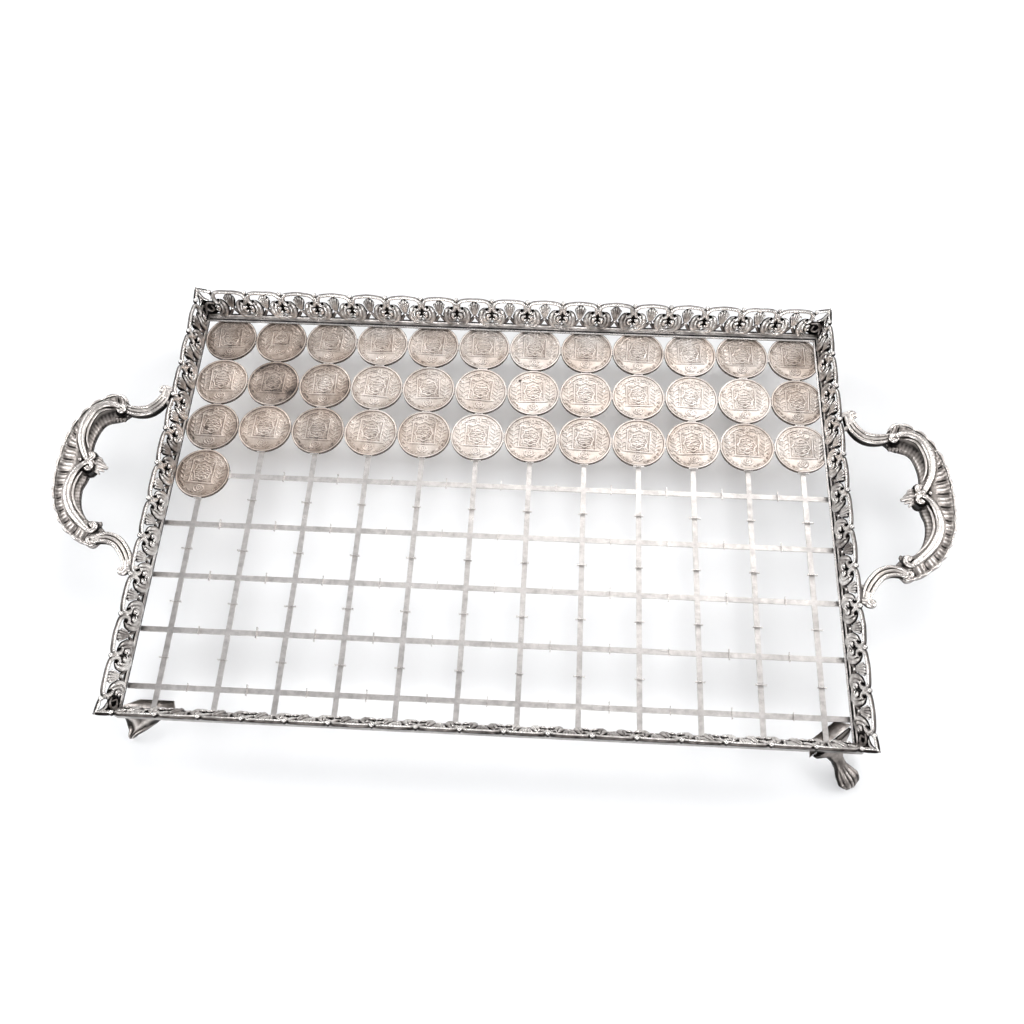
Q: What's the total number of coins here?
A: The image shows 37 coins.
